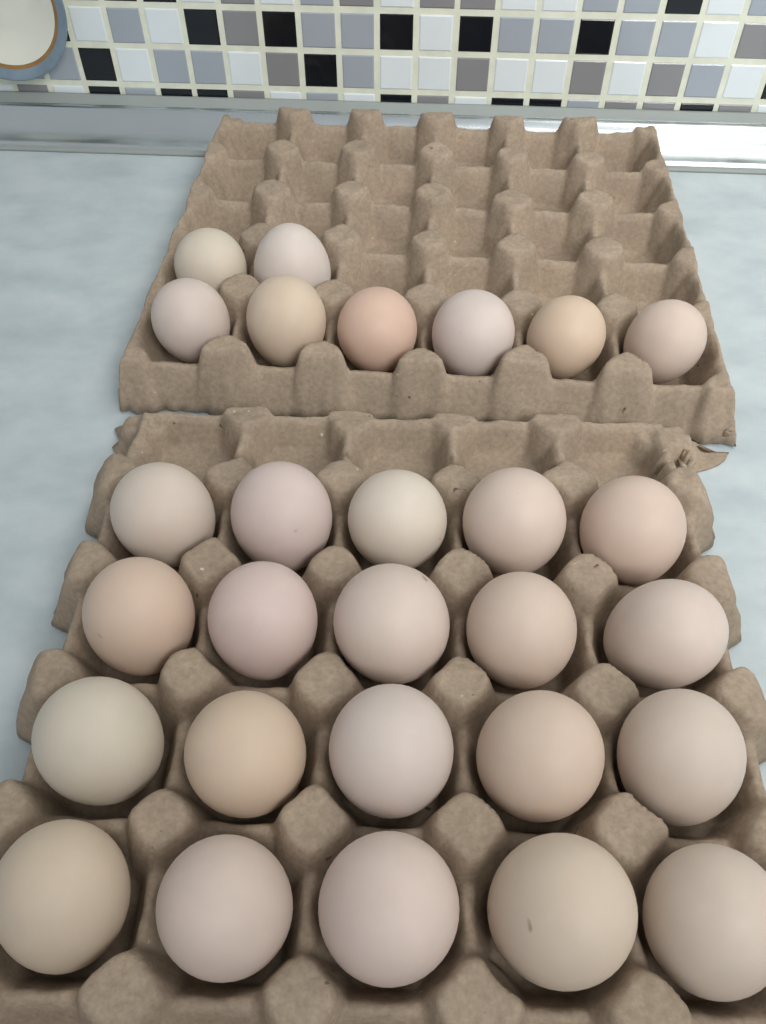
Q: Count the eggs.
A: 28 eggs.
